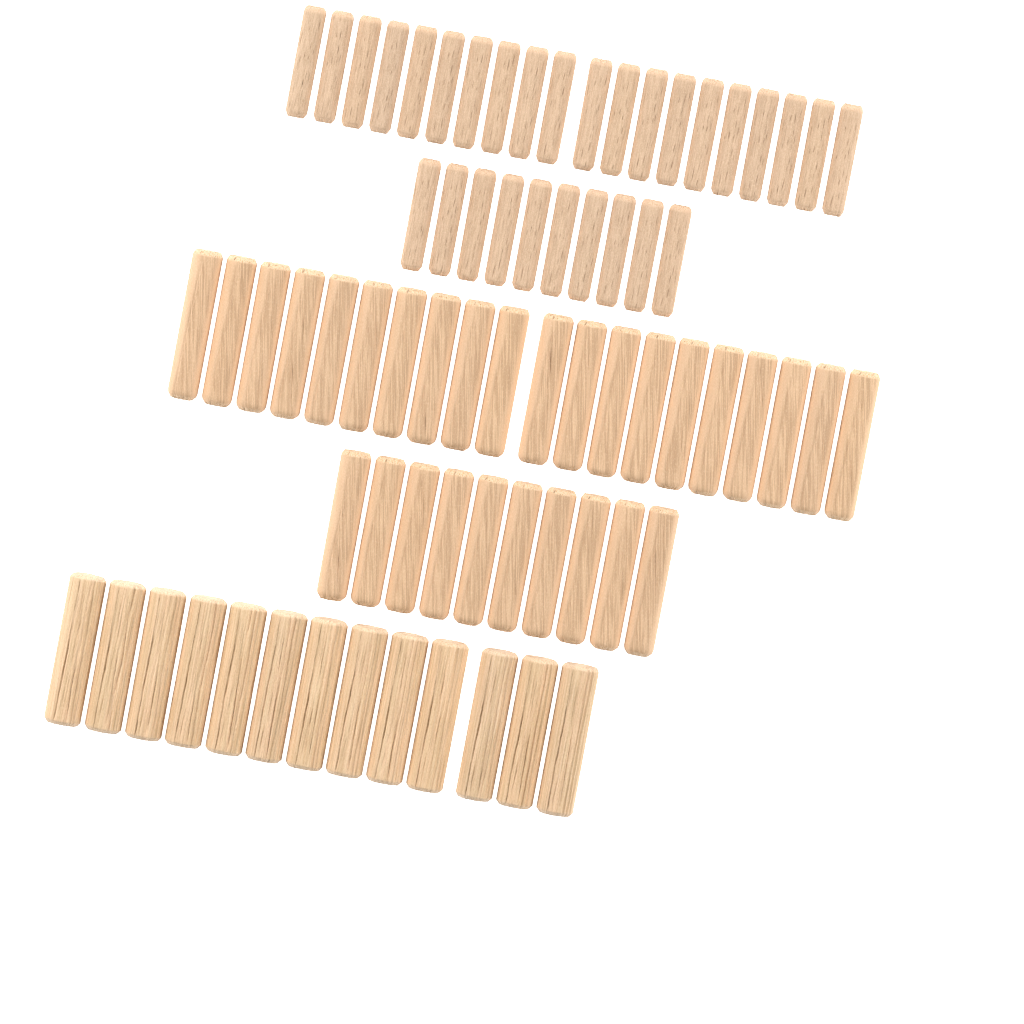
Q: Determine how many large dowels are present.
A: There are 13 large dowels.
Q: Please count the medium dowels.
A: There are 30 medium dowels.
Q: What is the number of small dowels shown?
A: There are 30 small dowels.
